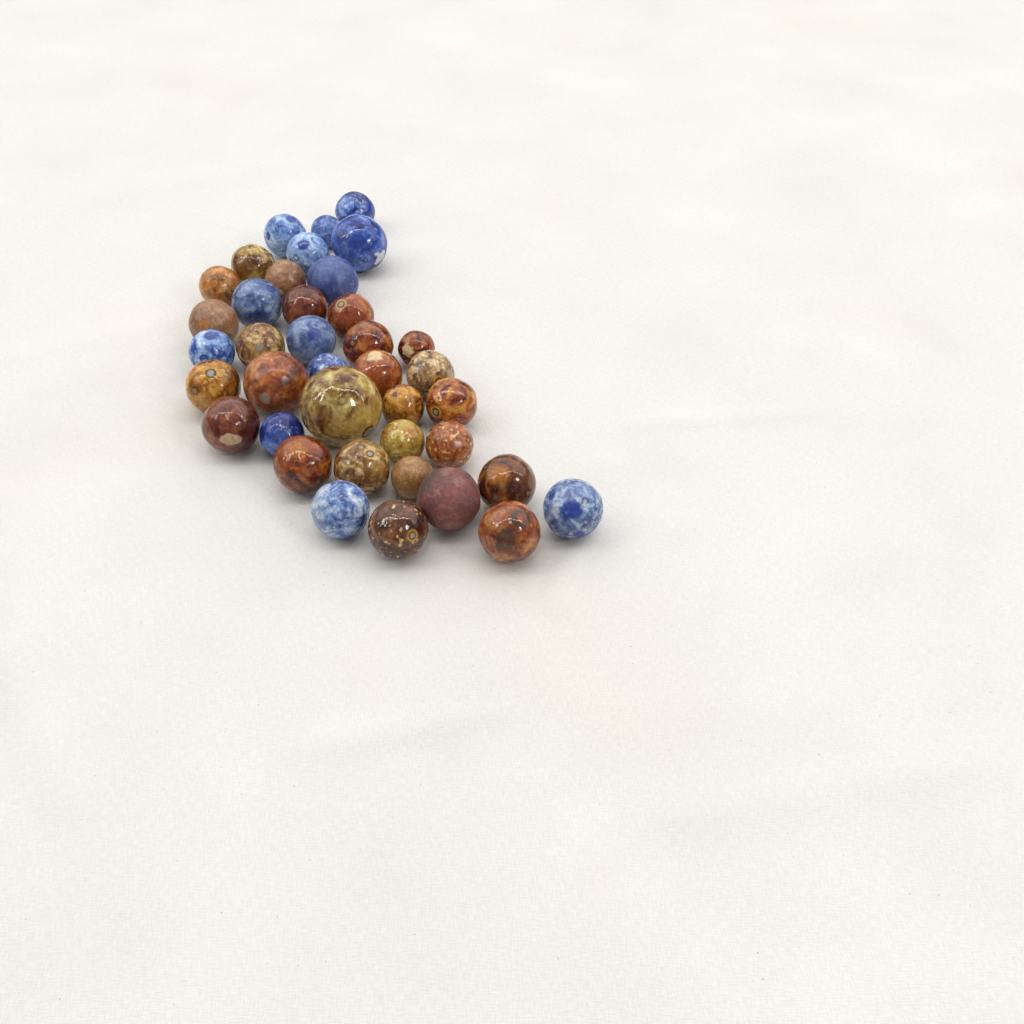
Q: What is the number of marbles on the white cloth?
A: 39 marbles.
